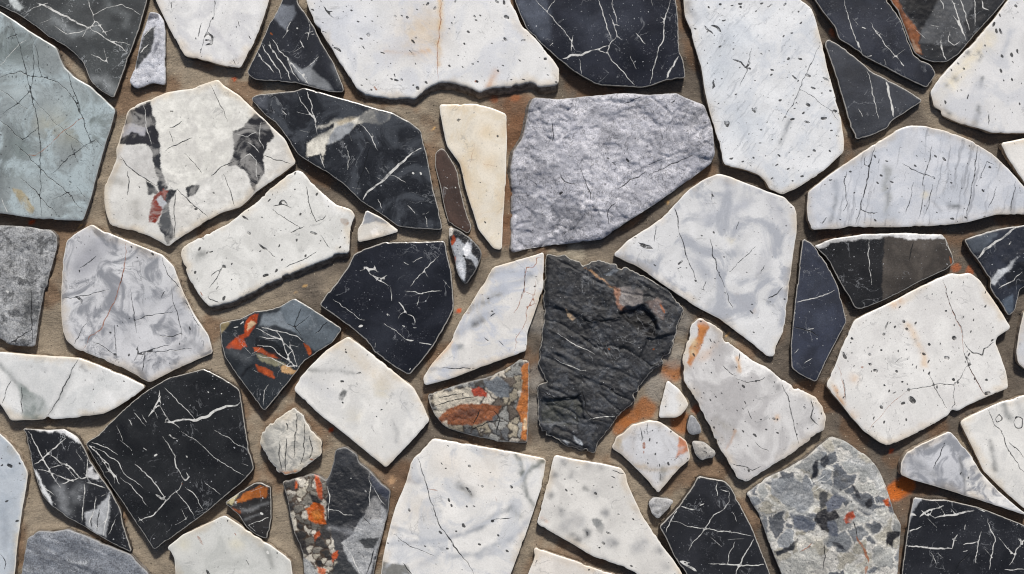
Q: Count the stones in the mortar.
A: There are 59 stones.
